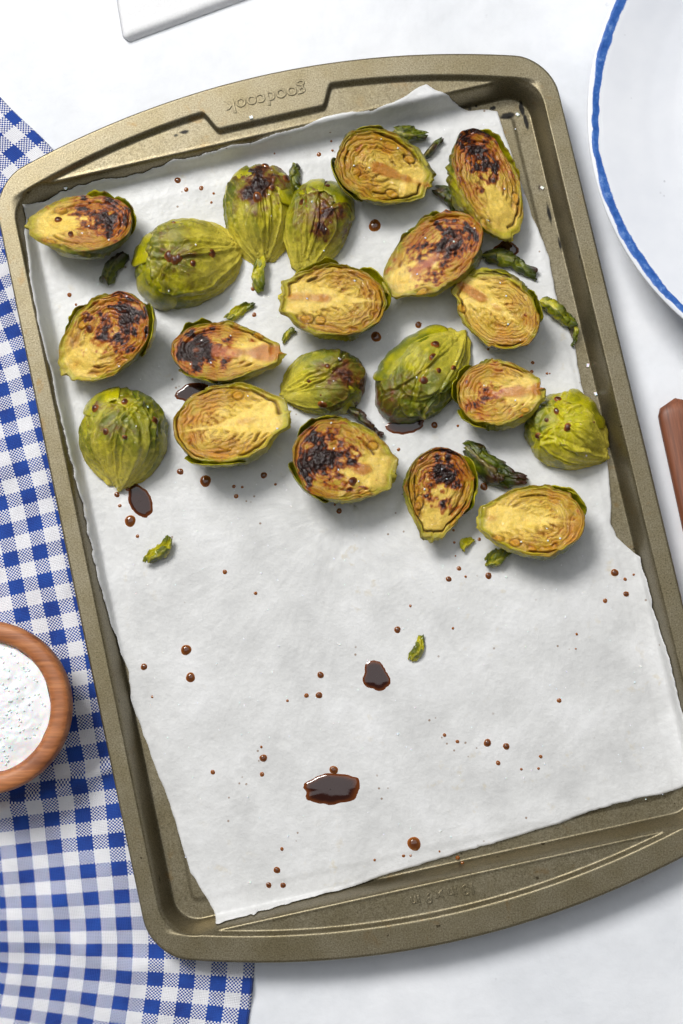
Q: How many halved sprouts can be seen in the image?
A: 20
